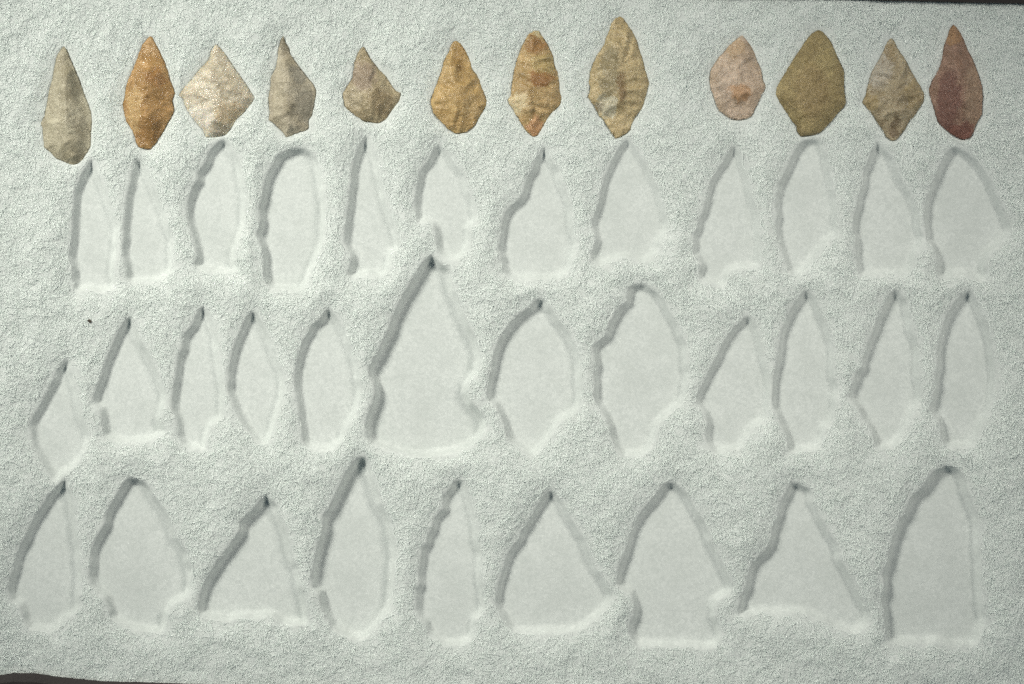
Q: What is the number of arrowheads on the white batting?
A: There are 12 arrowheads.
